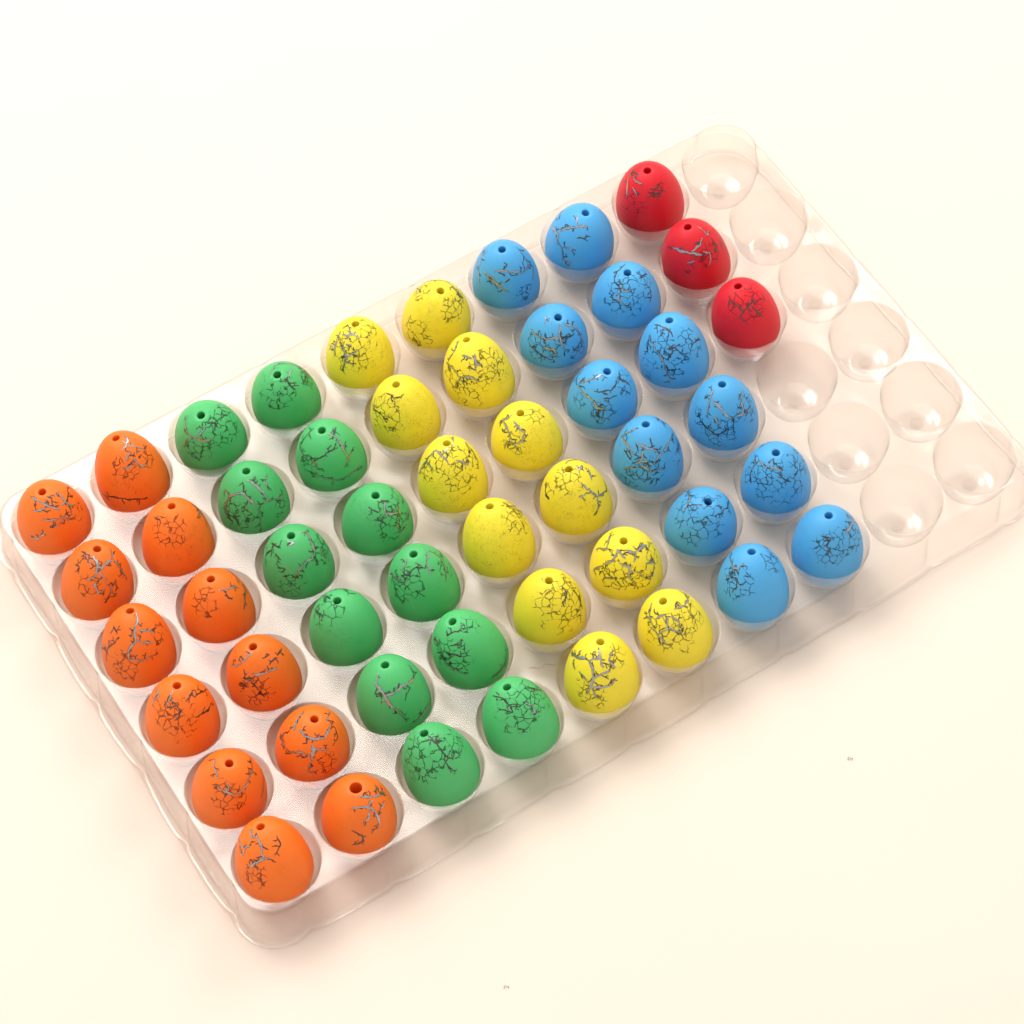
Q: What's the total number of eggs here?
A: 51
